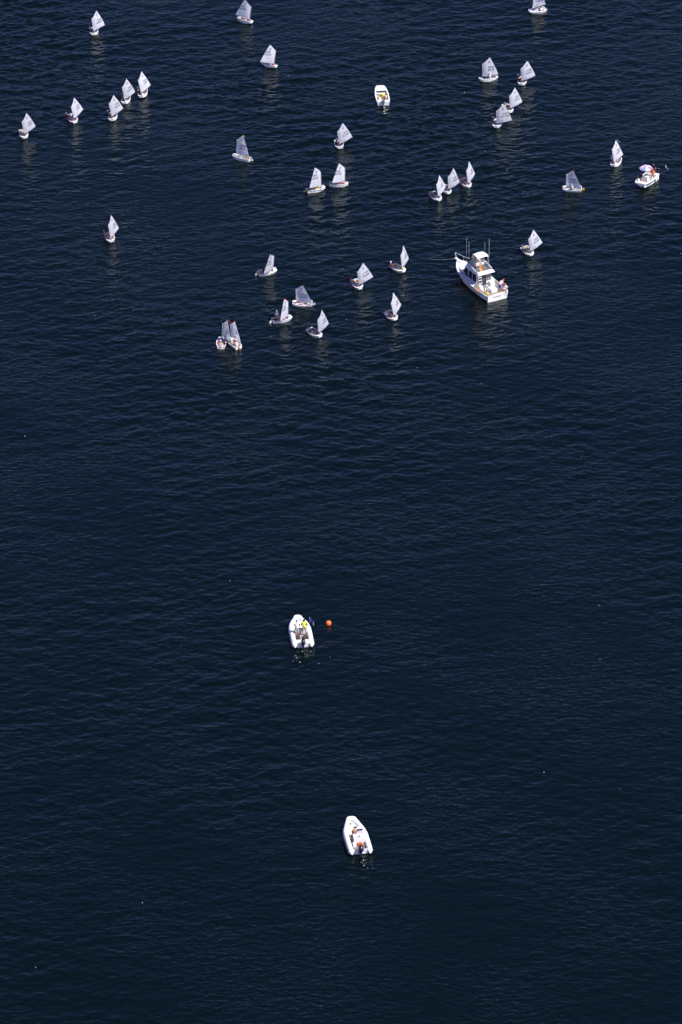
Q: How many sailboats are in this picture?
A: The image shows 33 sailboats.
